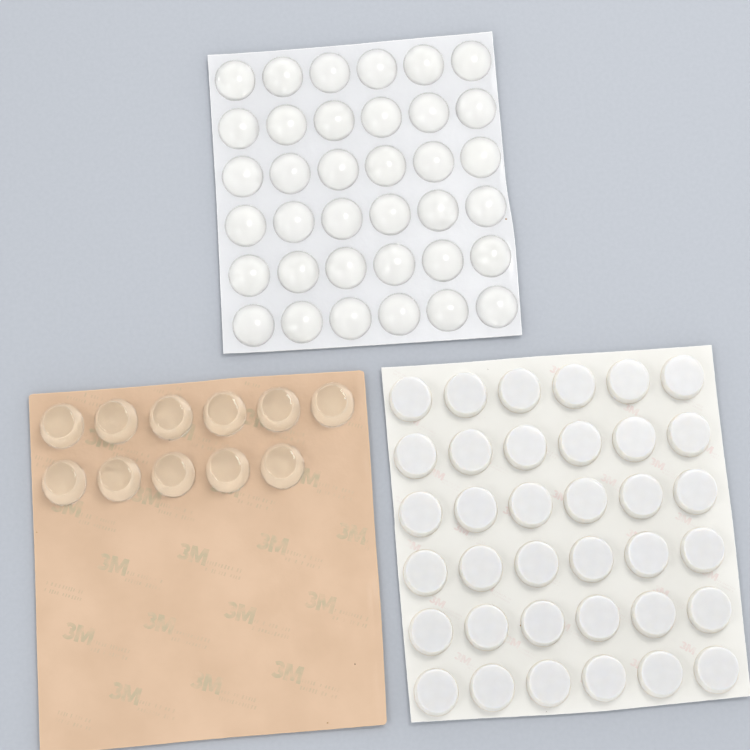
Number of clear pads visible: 11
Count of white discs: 36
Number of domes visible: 36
